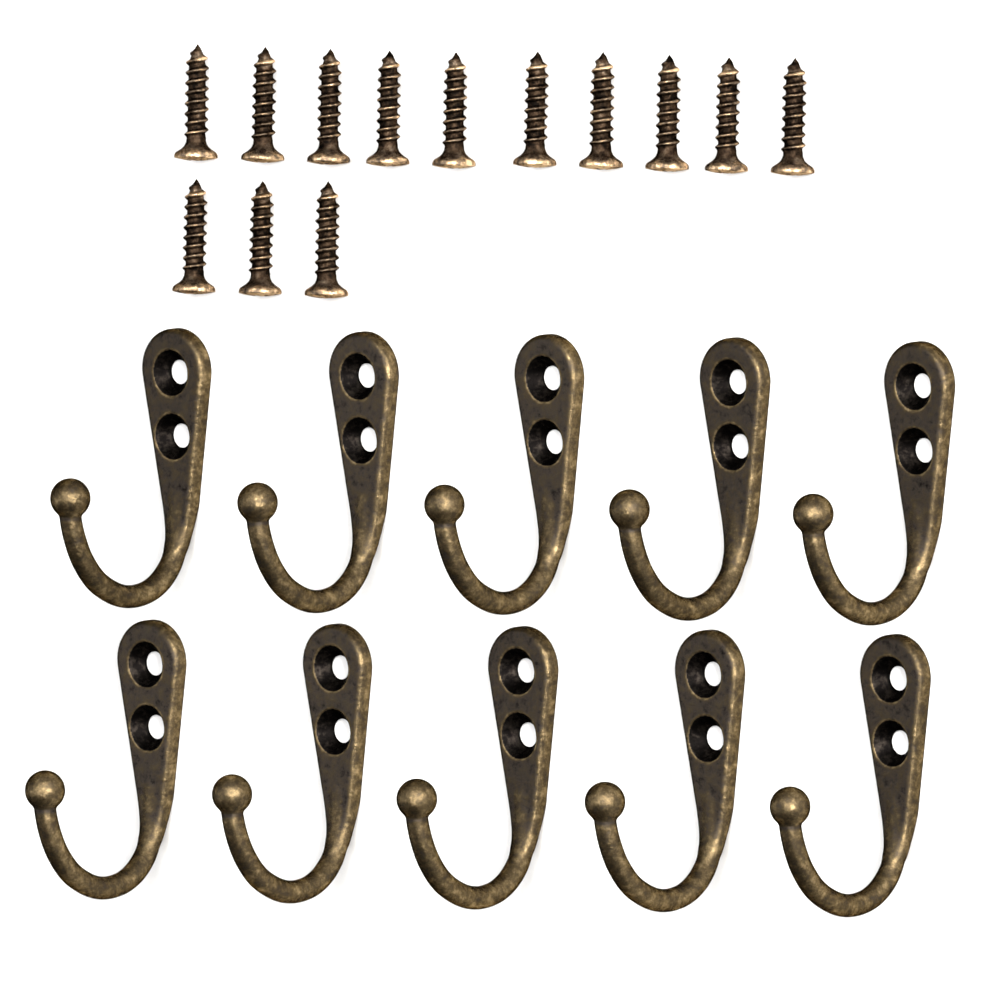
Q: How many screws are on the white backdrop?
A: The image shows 13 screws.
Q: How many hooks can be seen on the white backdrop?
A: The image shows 10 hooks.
